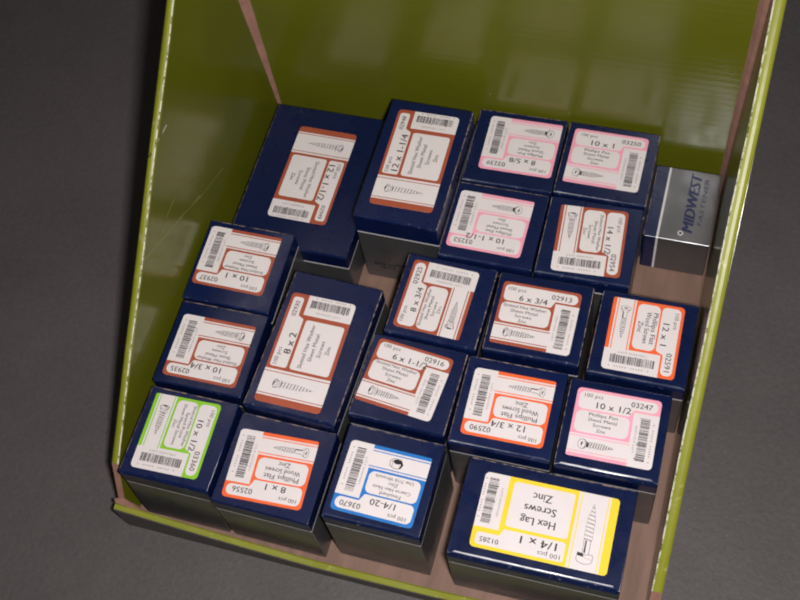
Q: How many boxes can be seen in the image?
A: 20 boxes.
